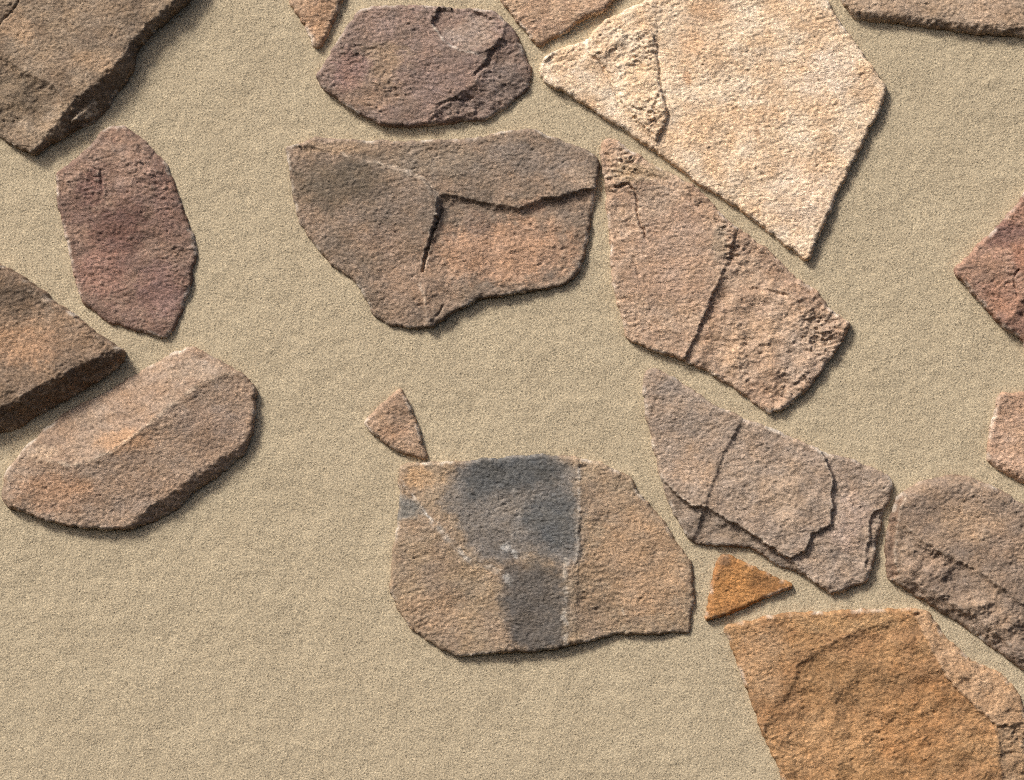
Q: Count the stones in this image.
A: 19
